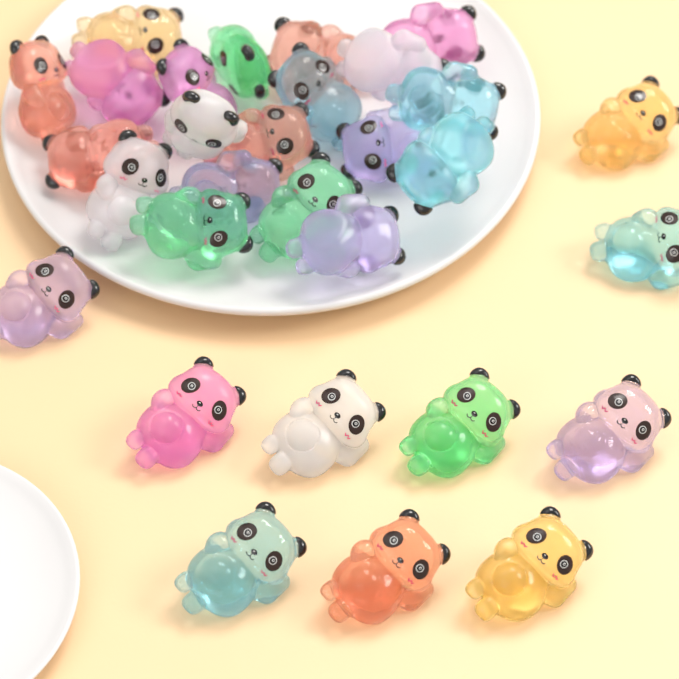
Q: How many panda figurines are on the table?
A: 30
